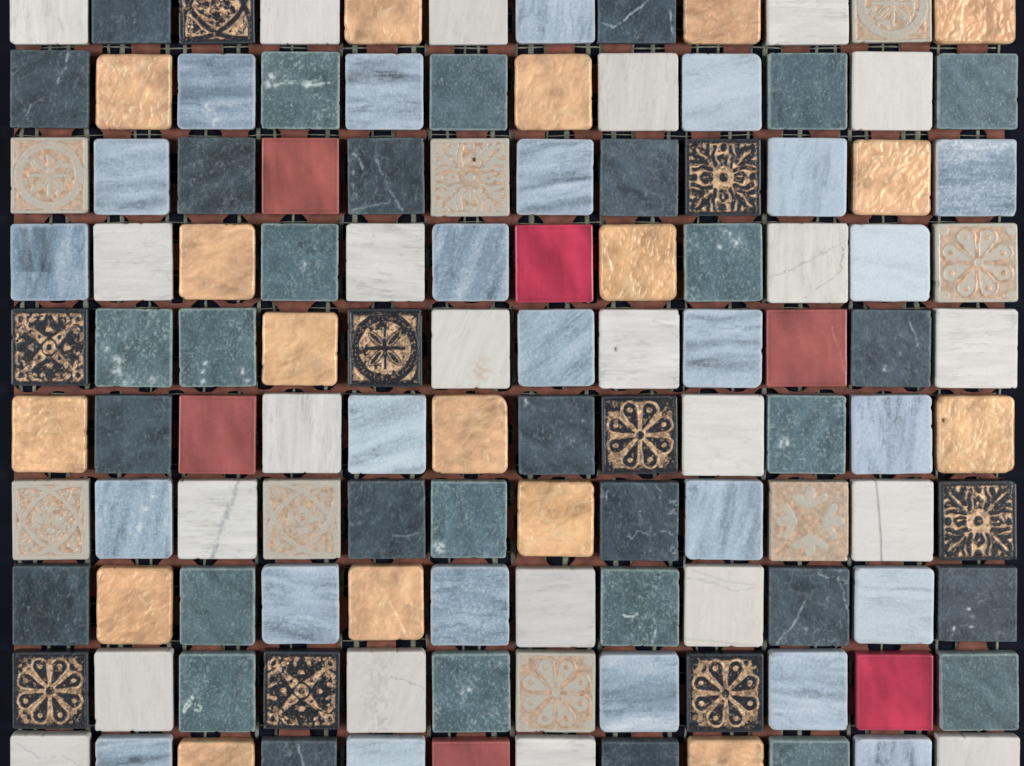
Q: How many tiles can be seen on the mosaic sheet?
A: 120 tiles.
